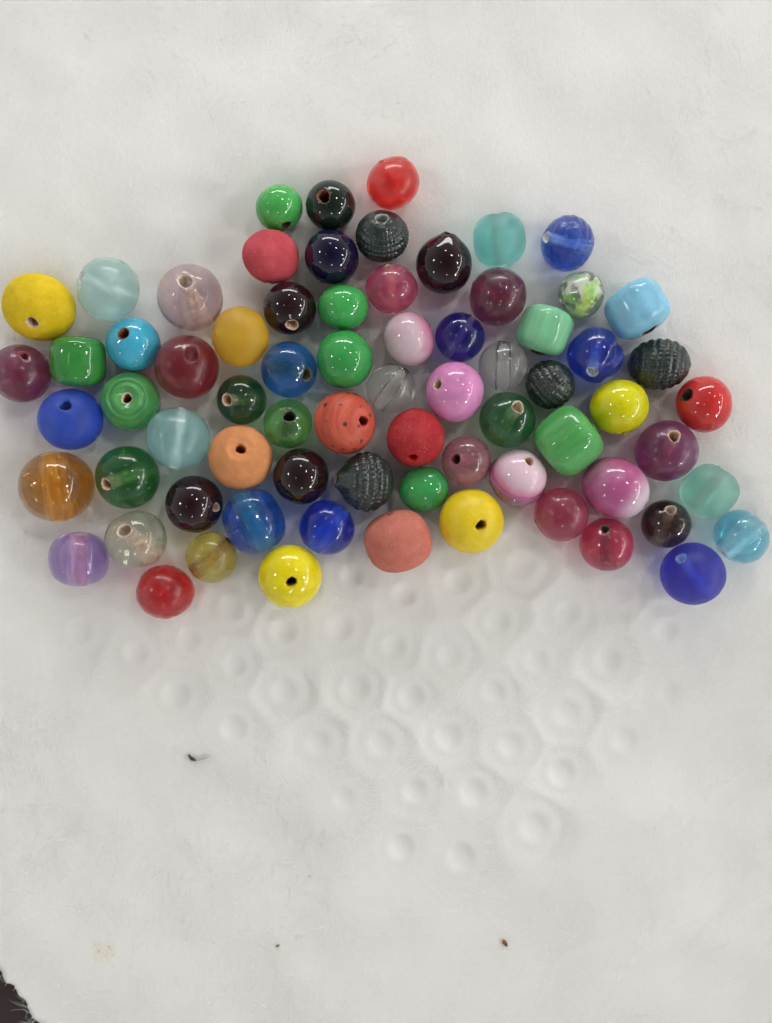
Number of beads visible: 71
